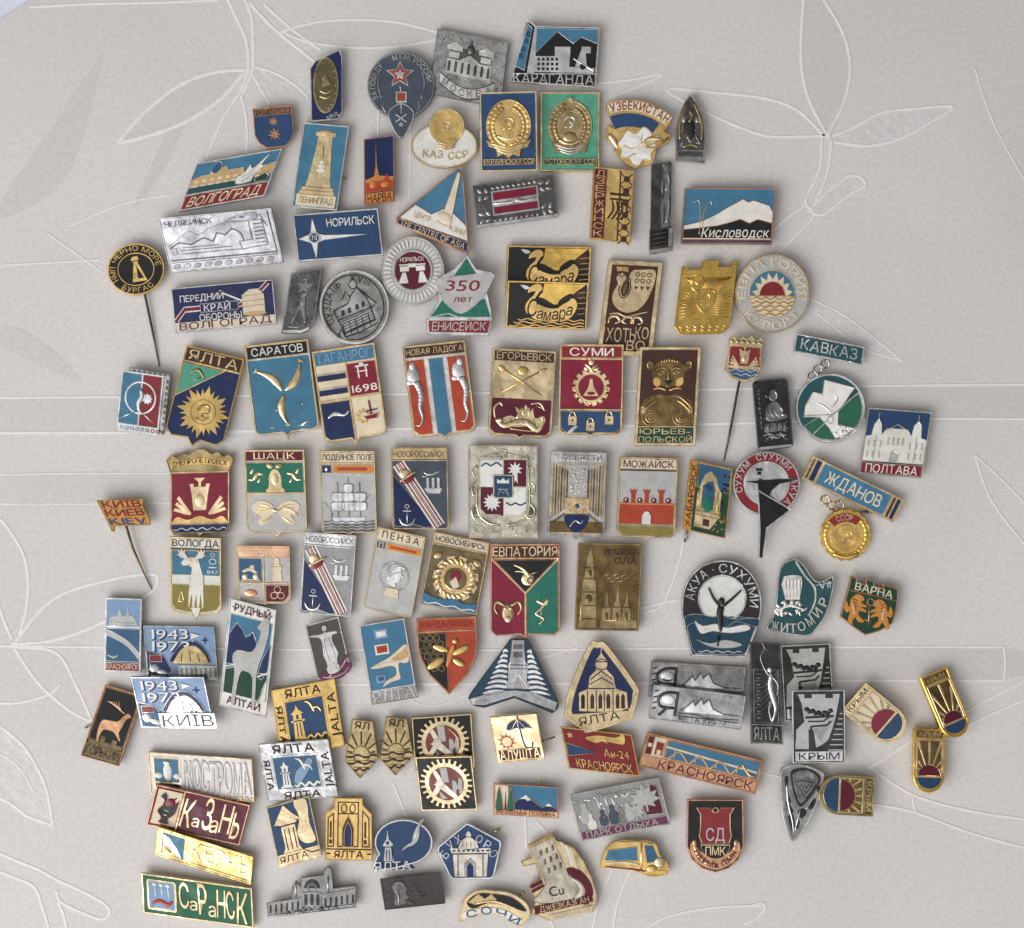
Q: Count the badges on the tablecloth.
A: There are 109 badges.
